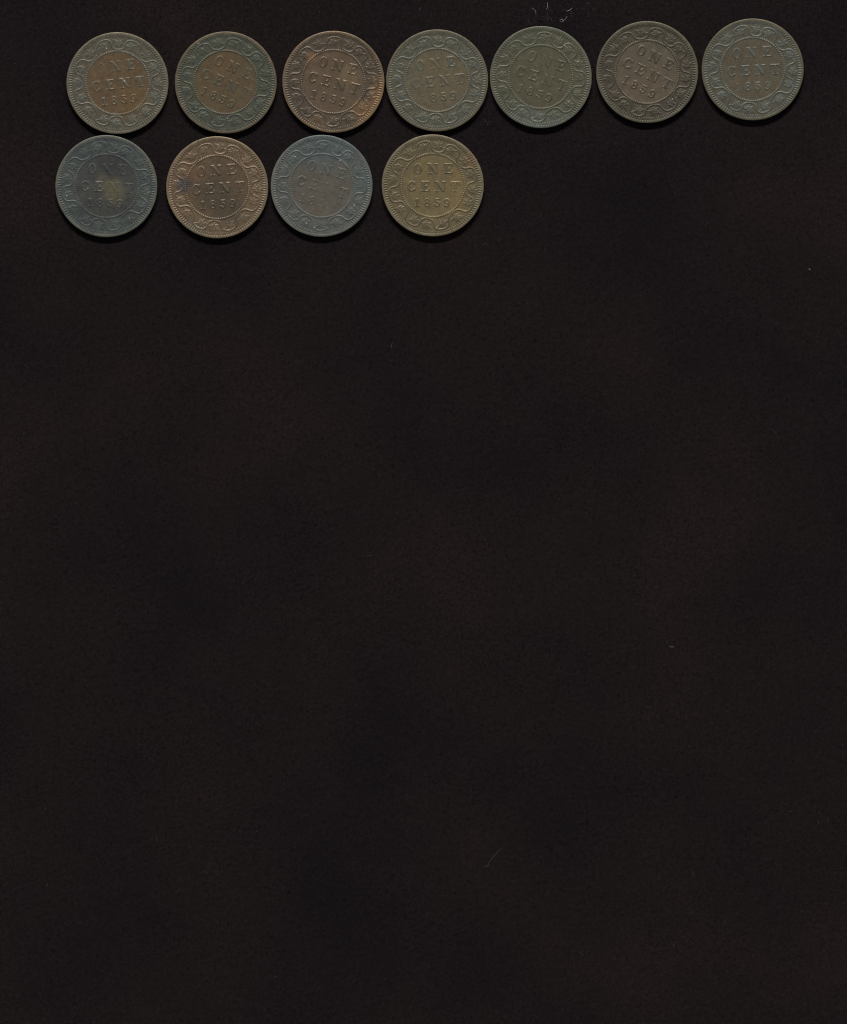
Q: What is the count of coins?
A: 11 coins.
